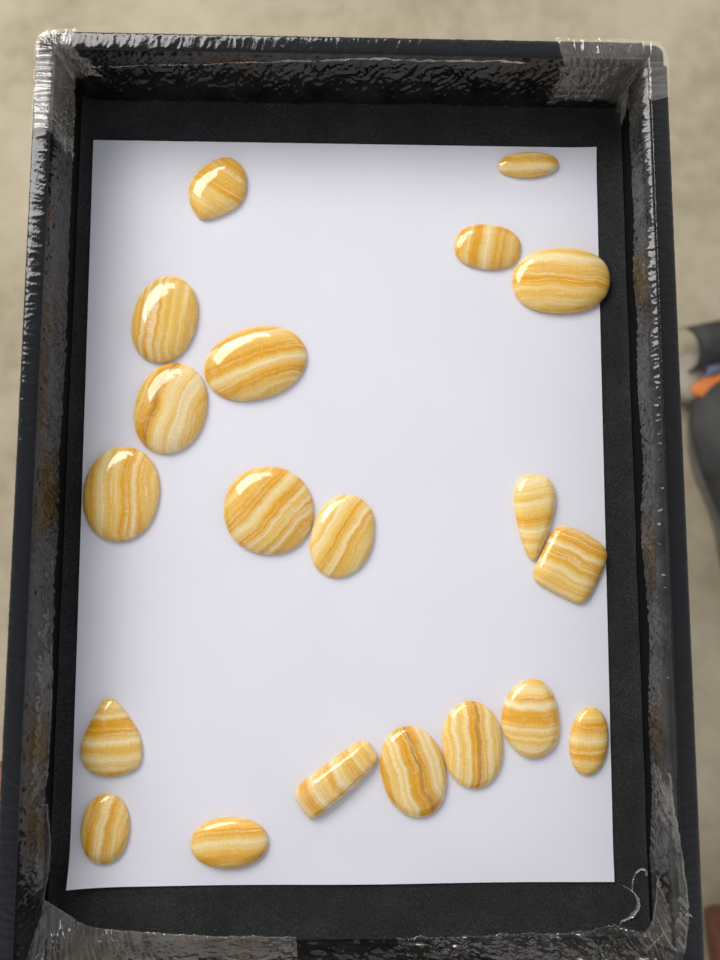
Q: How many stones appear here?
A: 20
